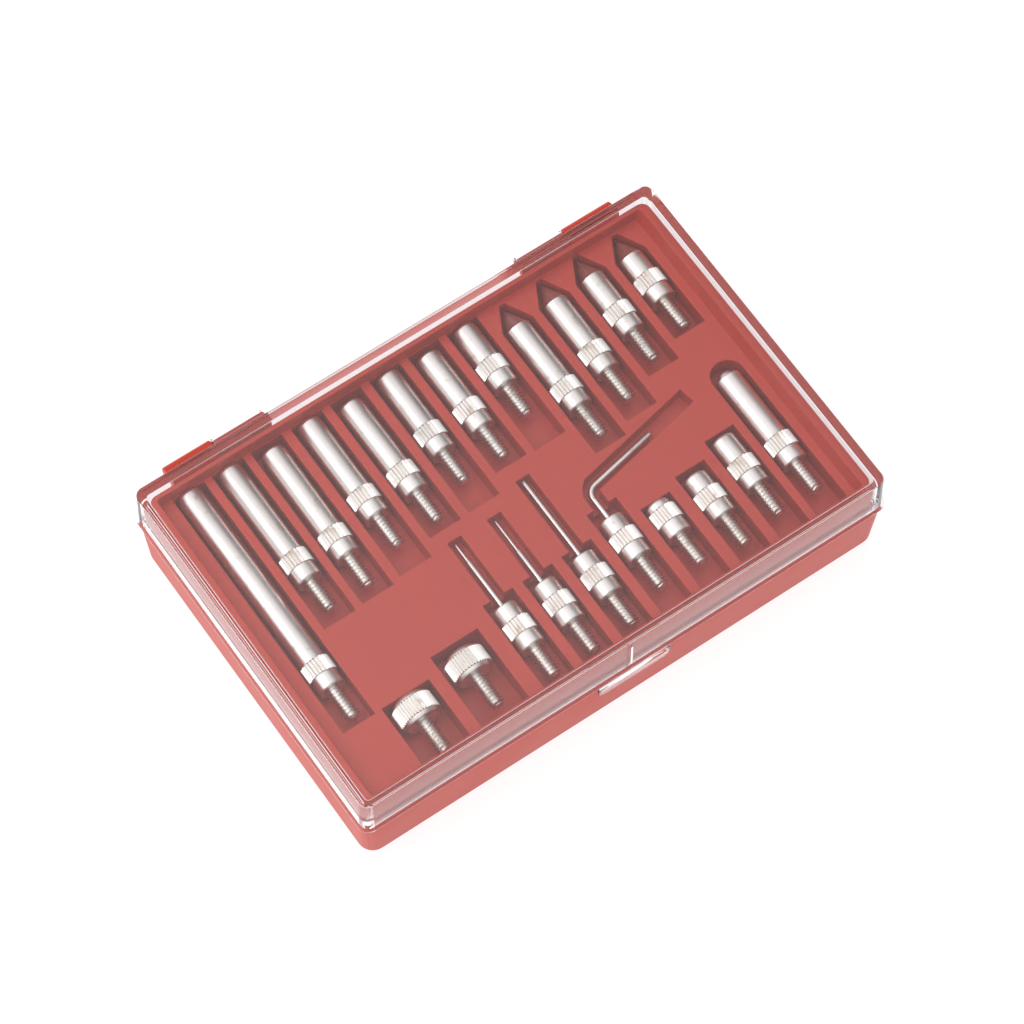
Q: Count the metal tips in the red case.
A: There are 22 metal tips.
